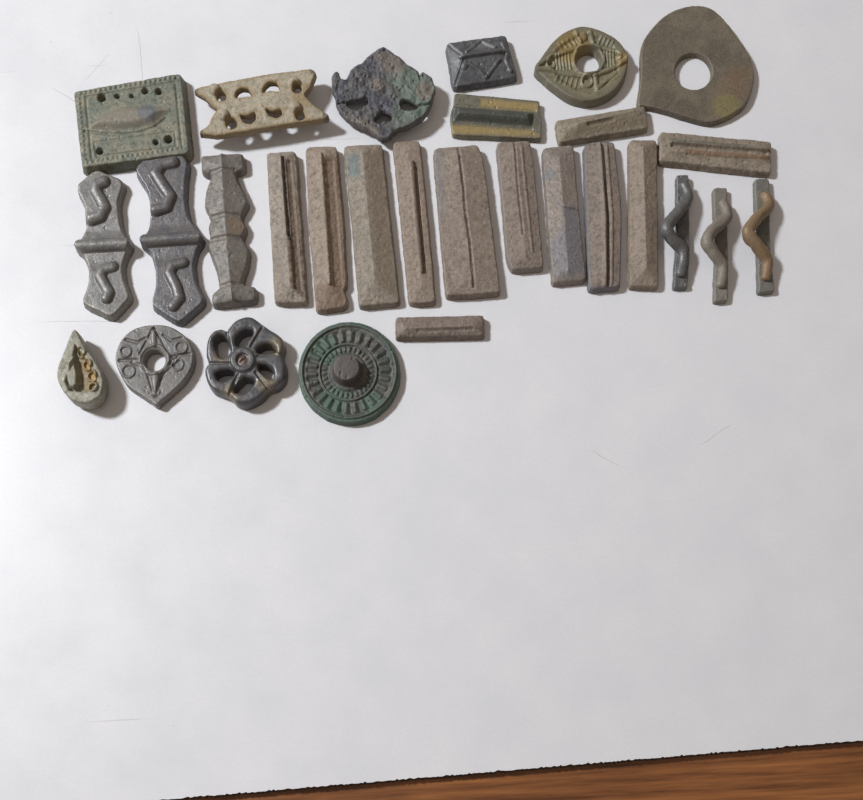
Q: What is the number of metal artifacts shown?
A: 29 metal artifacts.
